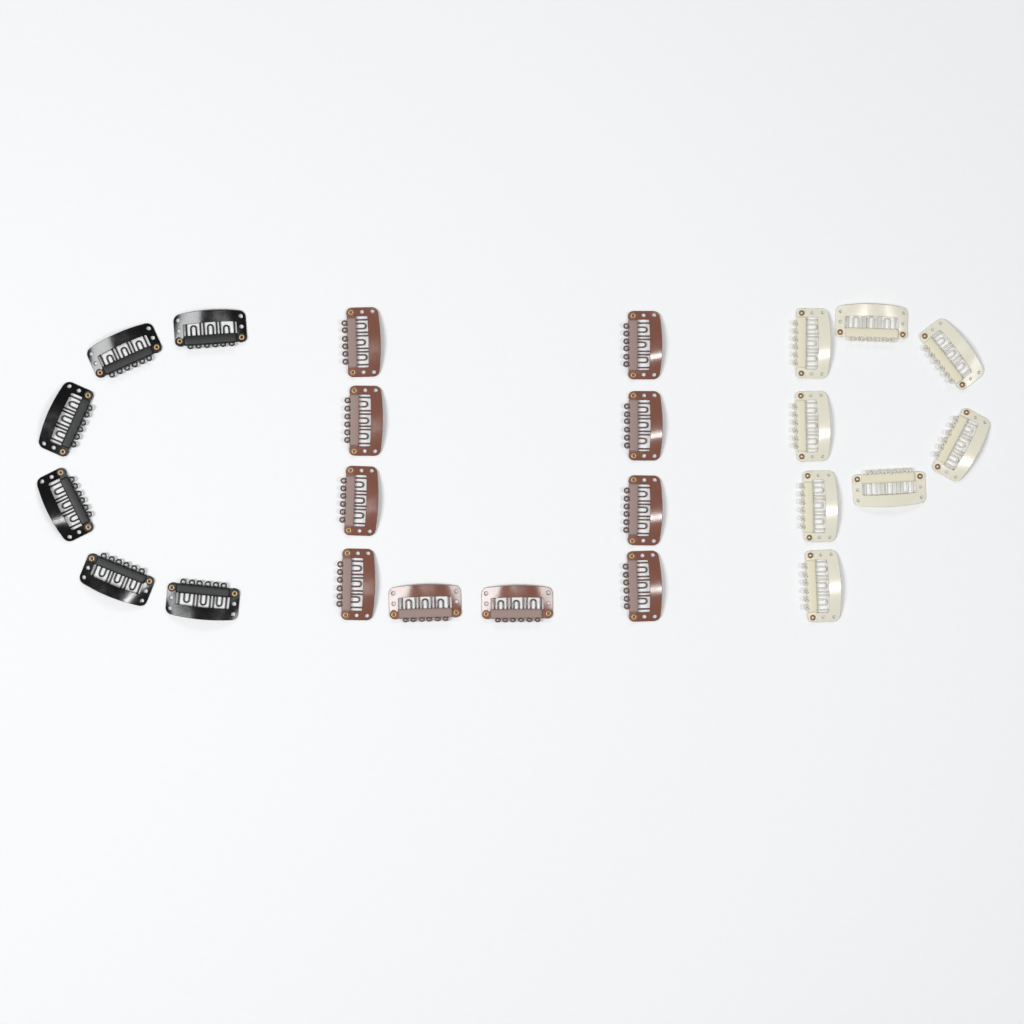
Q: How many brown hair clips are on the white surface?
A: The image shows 10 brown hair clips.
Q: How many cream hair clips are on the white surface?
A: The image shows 8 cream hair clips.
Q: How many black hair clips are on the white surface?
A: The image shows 6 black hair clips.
